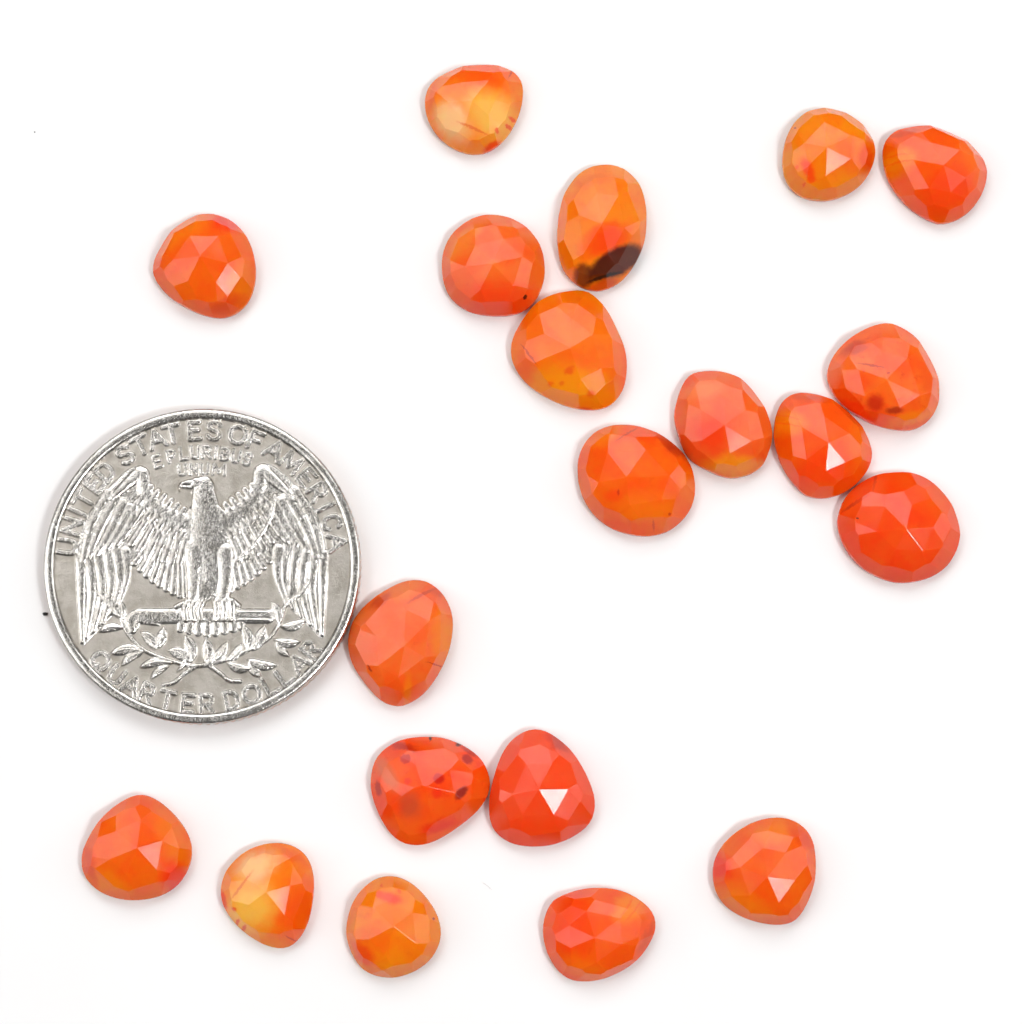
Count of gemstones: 20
